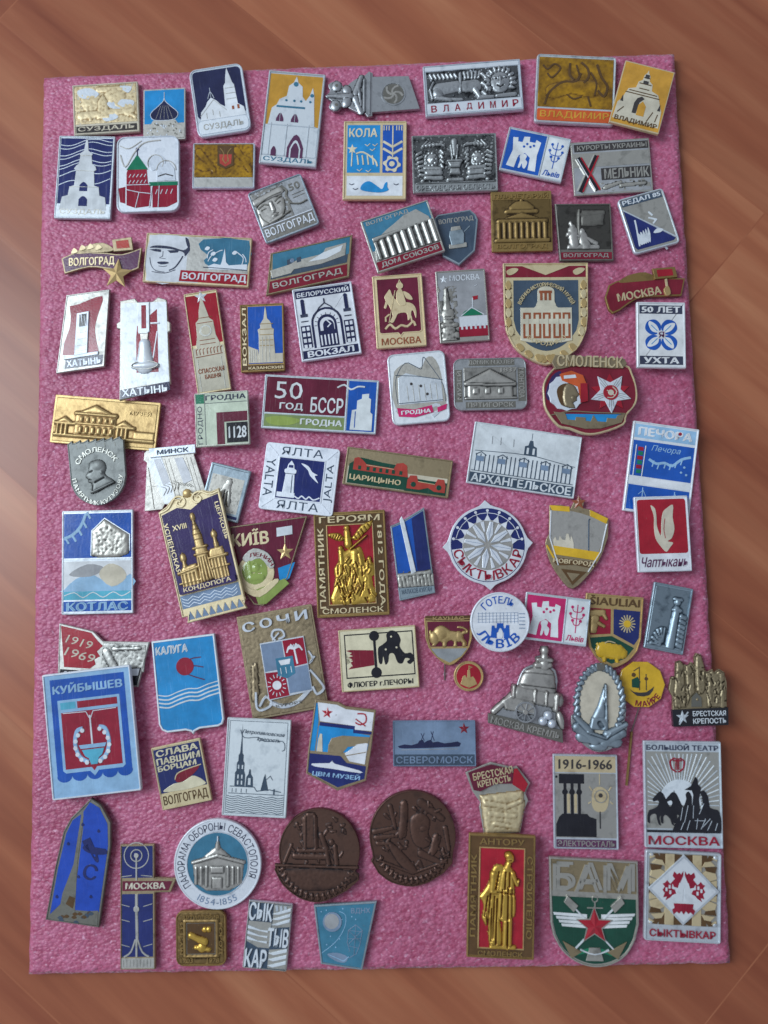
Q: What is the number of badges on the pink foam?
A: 88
